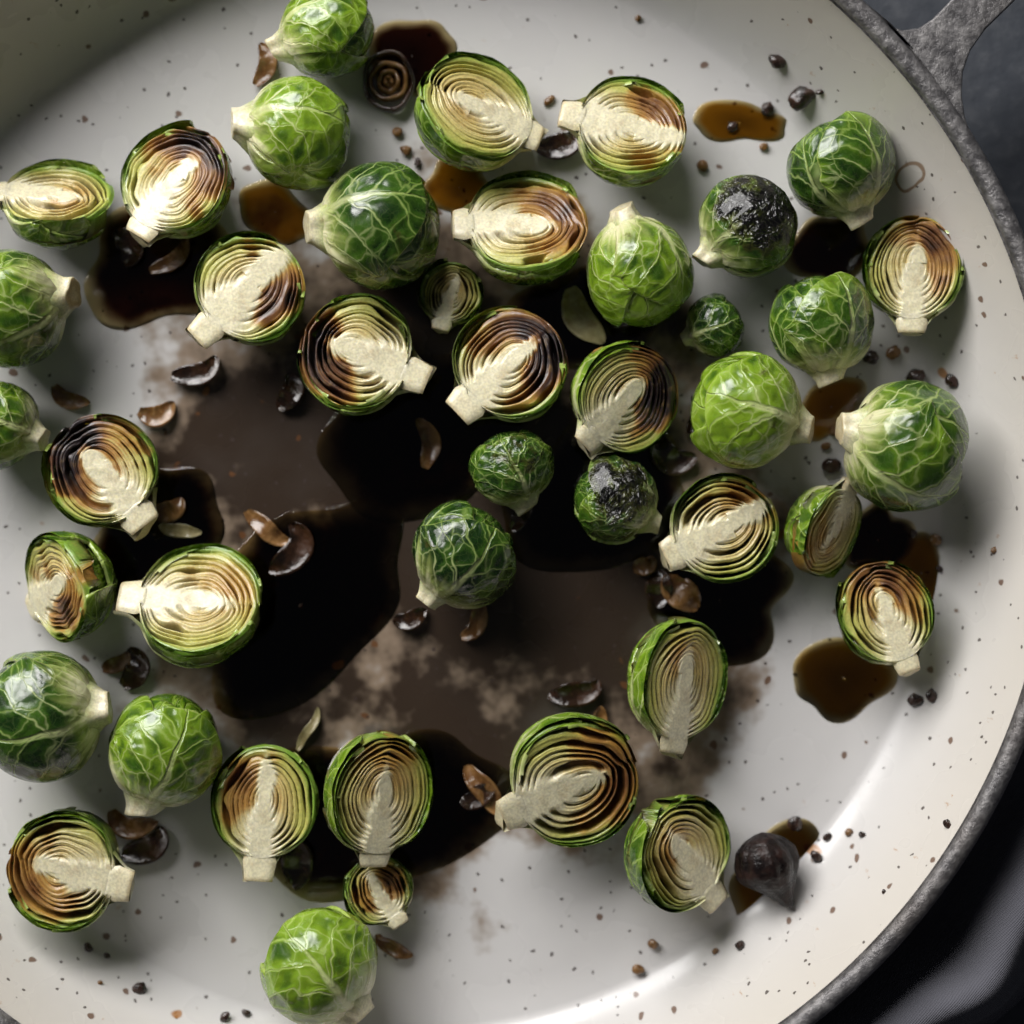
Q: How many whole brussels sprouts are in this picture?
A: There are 18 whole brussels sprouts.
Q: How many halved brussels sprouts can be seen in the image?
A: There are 24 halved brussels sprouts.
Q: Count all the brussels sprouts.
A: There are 42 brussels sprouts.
